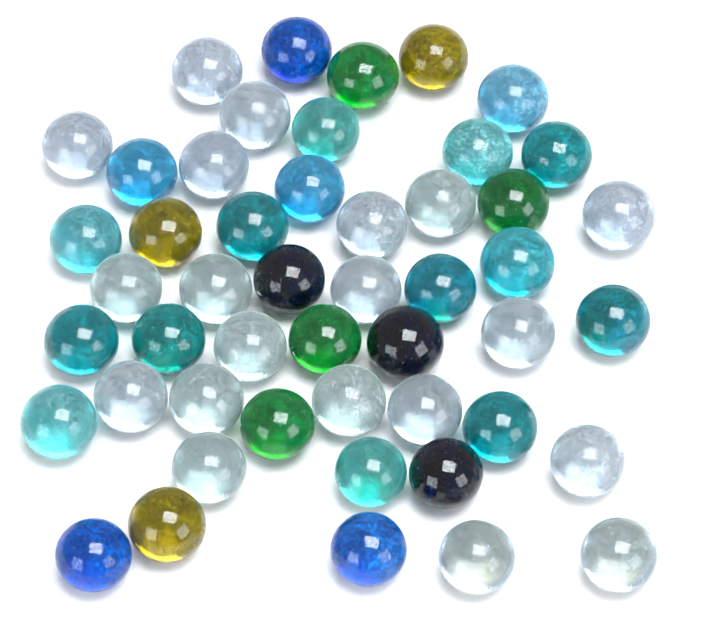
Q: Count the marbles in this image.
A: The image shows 49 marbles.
